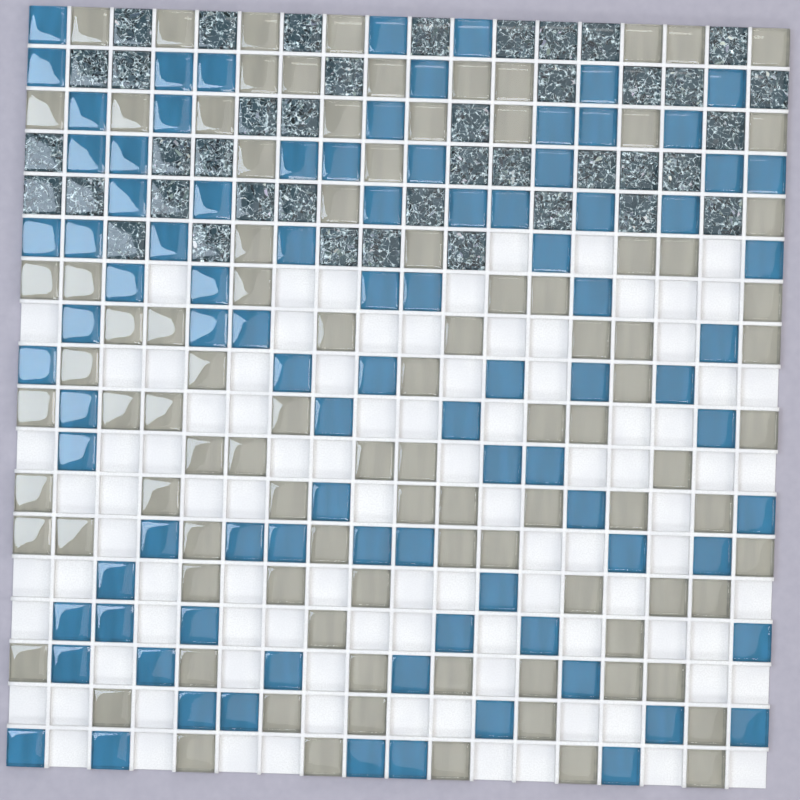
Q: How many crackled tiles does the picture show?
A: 41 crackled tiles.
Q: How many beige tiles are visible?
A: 97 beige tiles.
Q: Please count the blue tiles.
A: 91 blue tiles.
